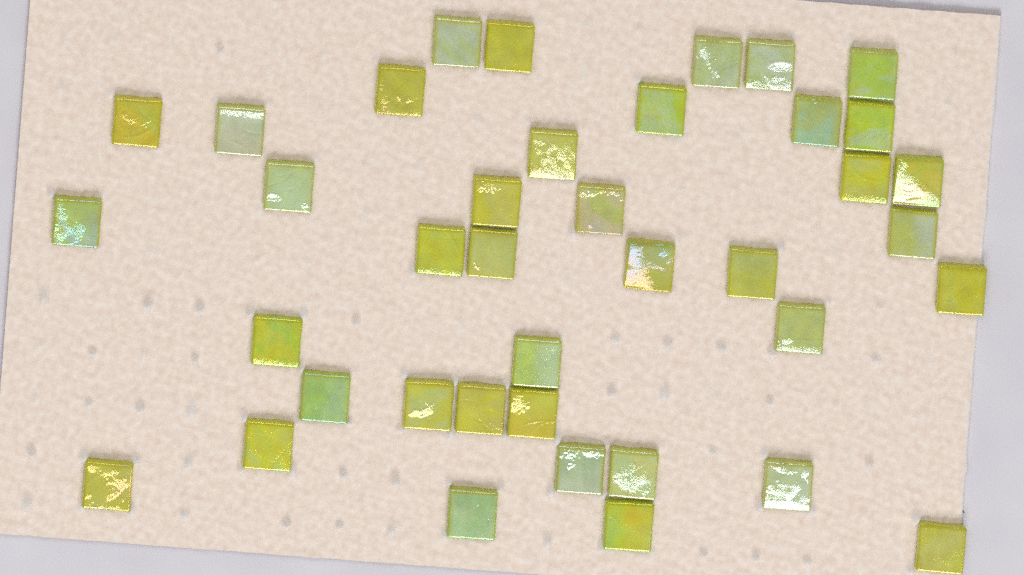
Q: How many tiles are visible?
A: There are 39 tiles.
